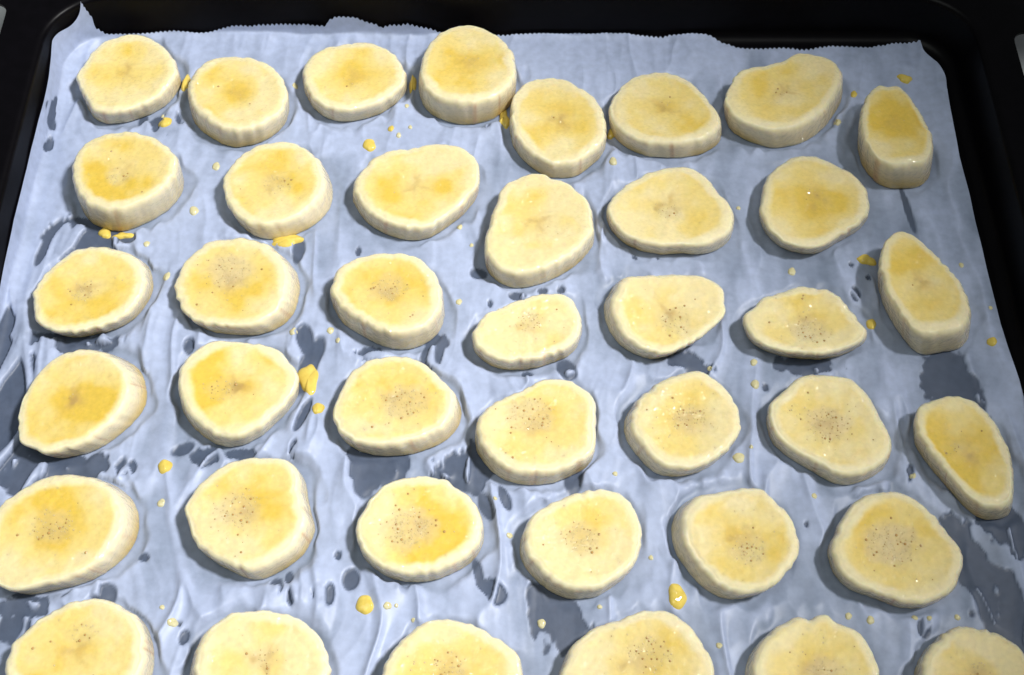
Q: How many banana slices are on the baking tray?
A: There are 40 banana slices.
